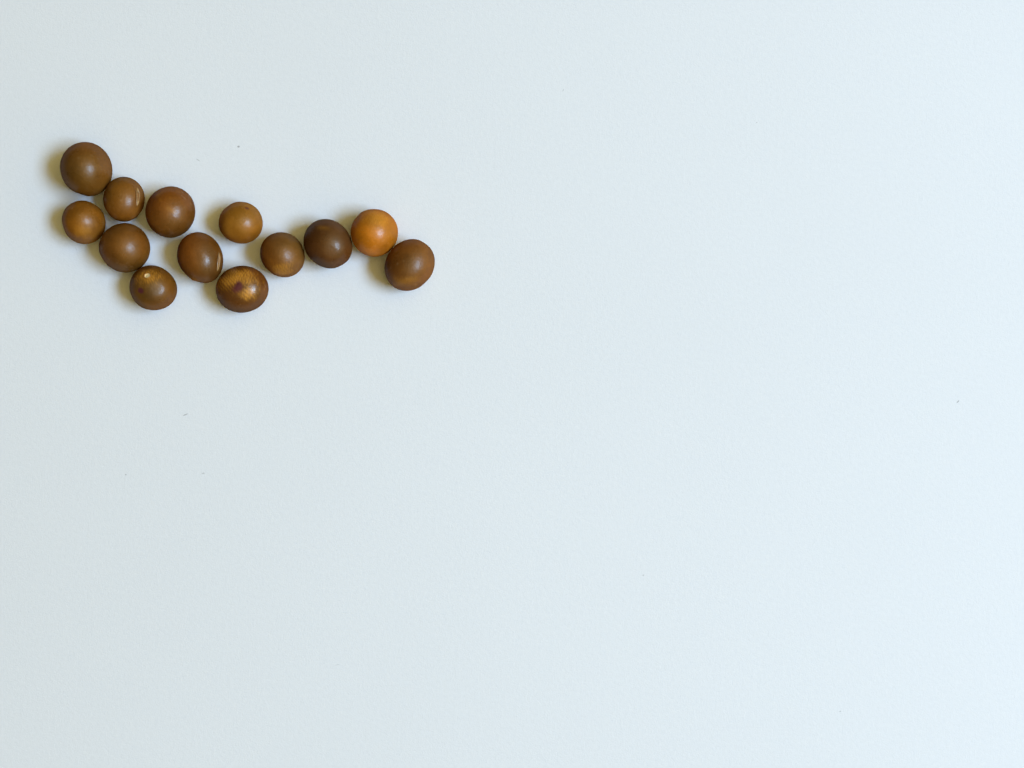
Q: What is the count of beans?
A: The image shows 13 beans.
